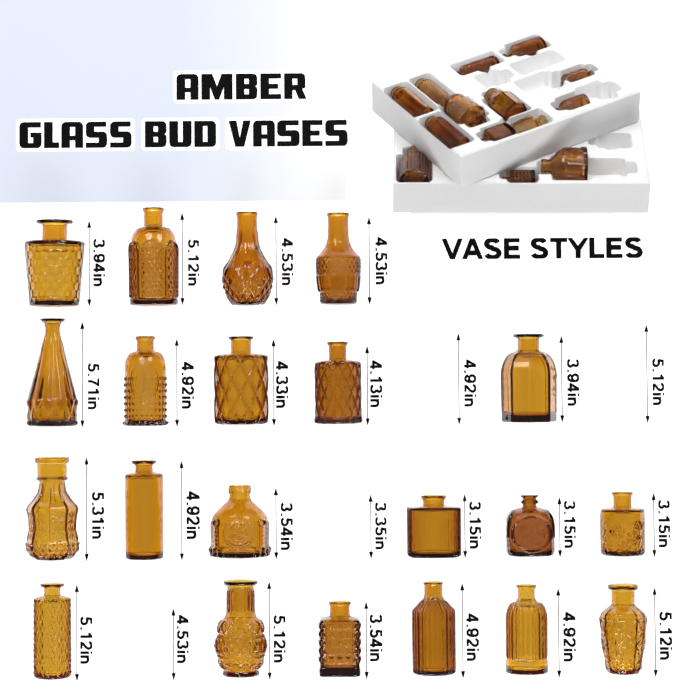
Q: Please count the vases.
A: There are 35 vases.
